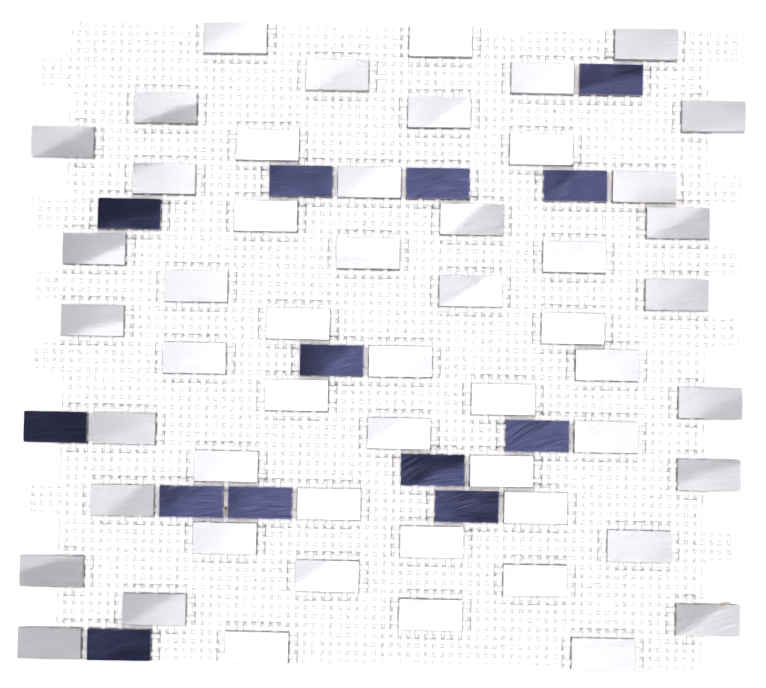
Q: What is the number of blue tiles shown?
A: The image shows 13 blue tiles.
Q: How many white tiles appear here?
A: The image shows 53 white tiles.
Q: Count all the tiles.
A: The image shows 66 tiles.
